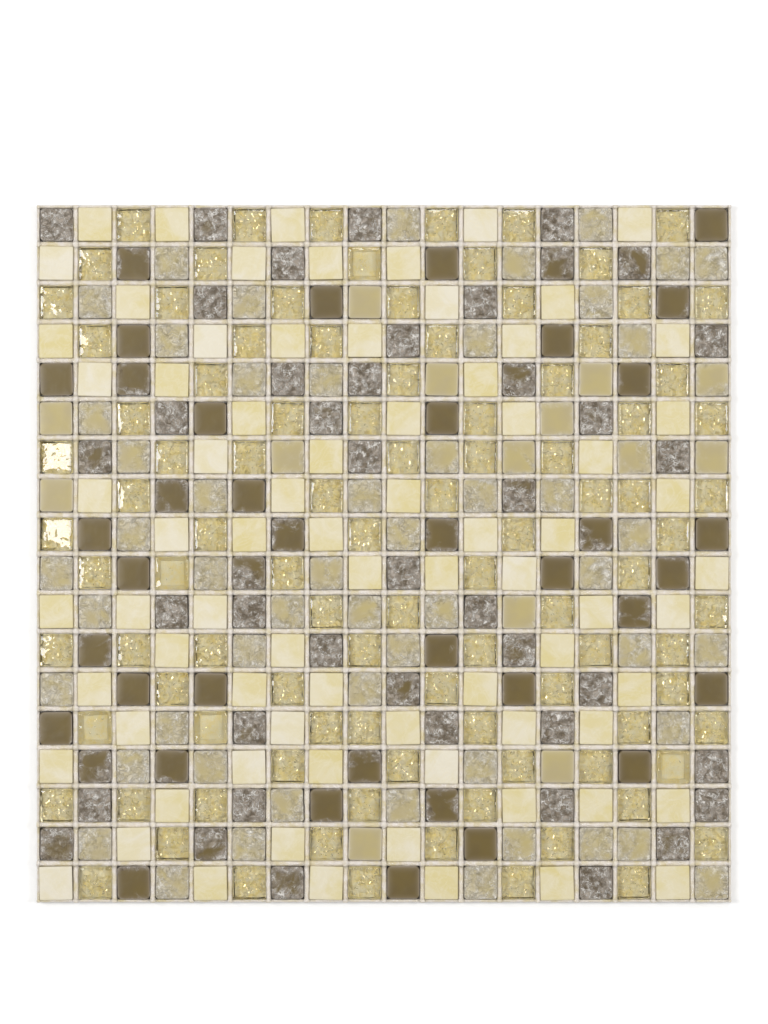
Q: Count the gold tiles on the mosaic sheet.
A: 99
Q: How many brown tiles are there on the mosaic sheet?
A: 82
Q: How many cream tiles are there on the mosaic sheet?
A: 76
